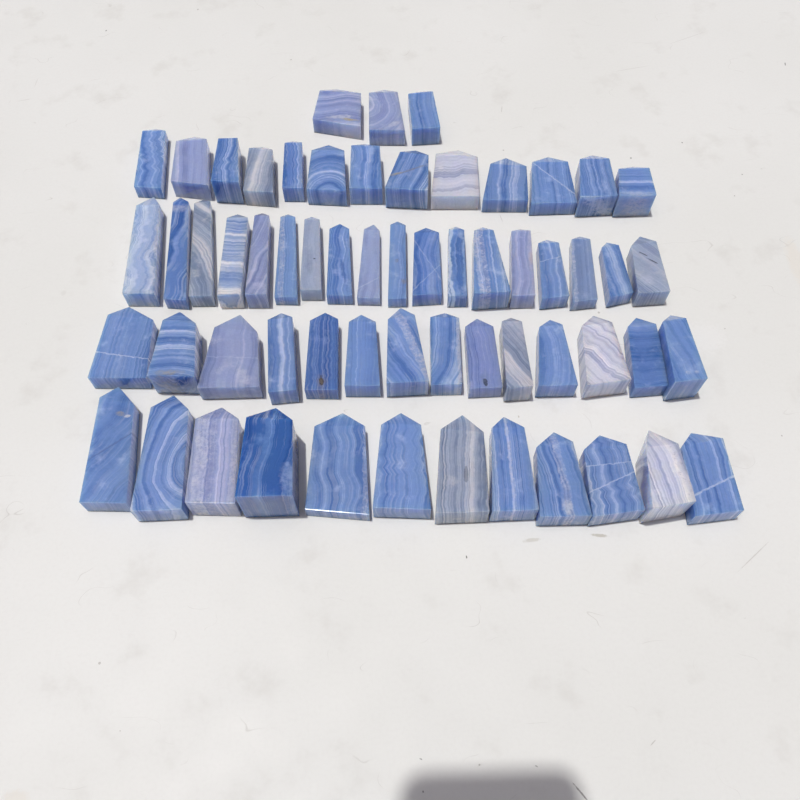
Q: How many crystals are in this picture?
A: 60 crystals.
